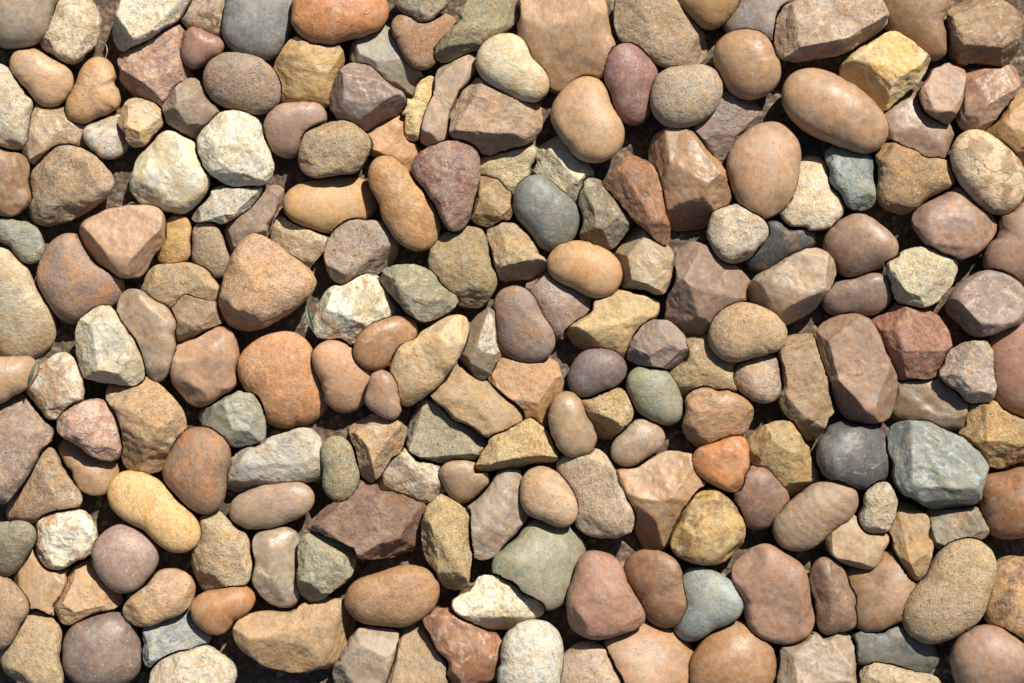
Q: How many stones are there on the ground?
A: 200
